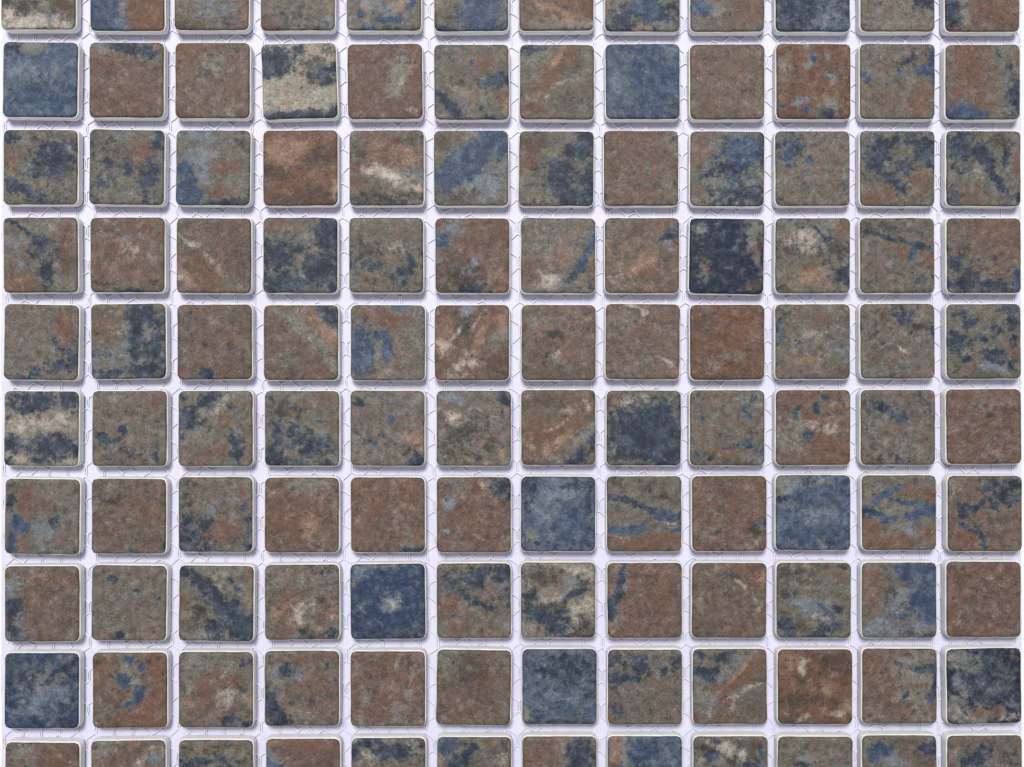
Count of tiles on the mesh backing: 120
